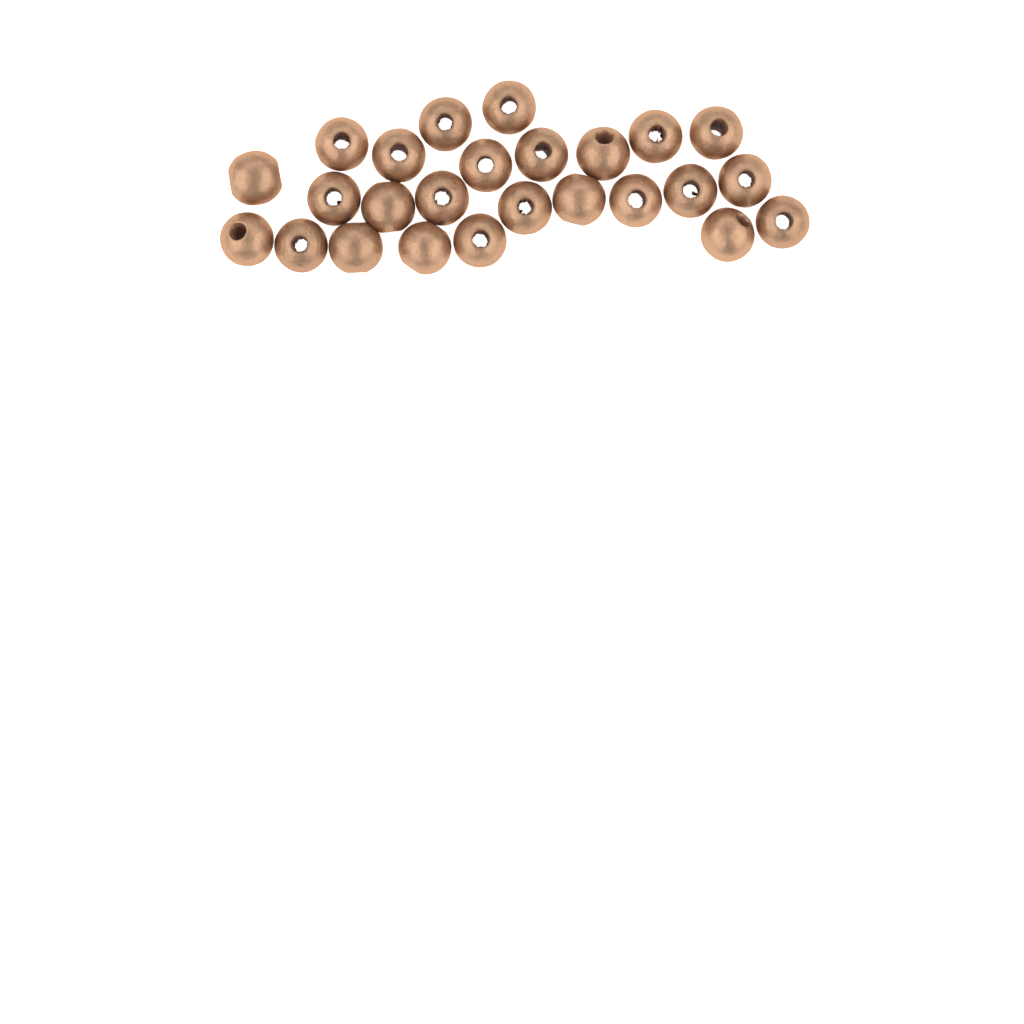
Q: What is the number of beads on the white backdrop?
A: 25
